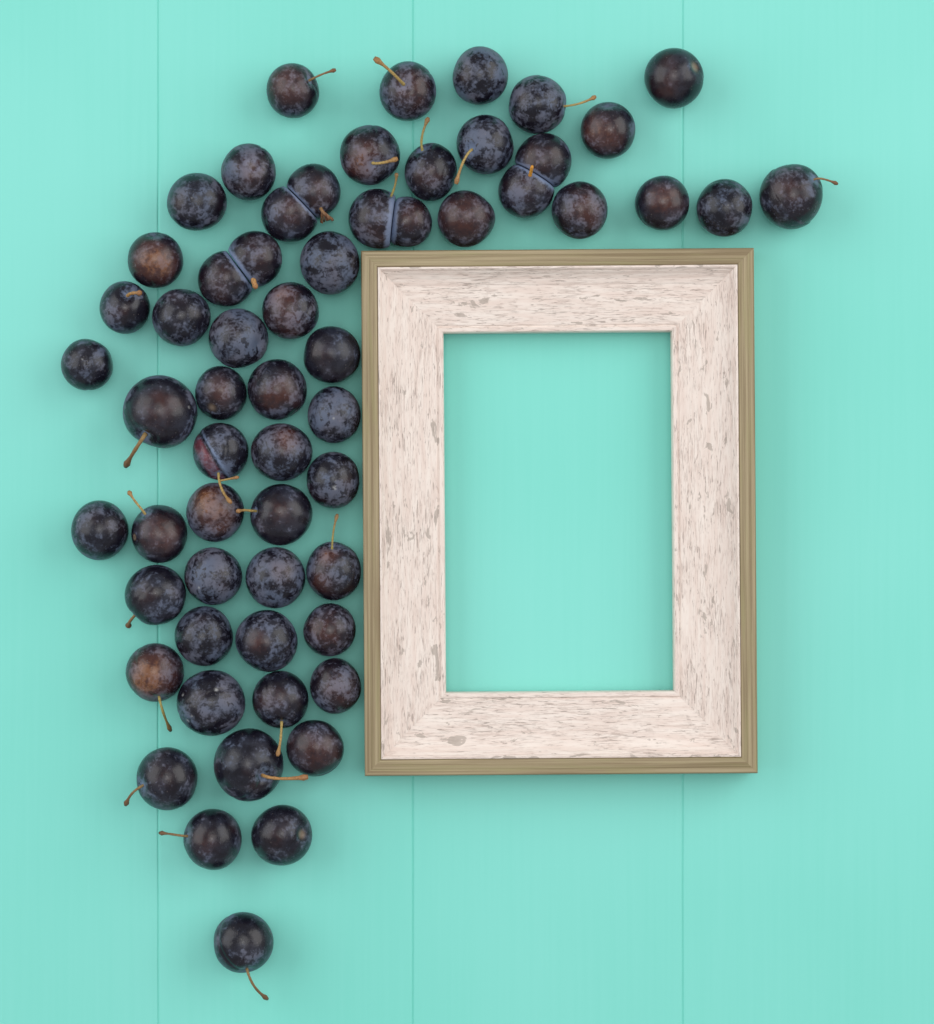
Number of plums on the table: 60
